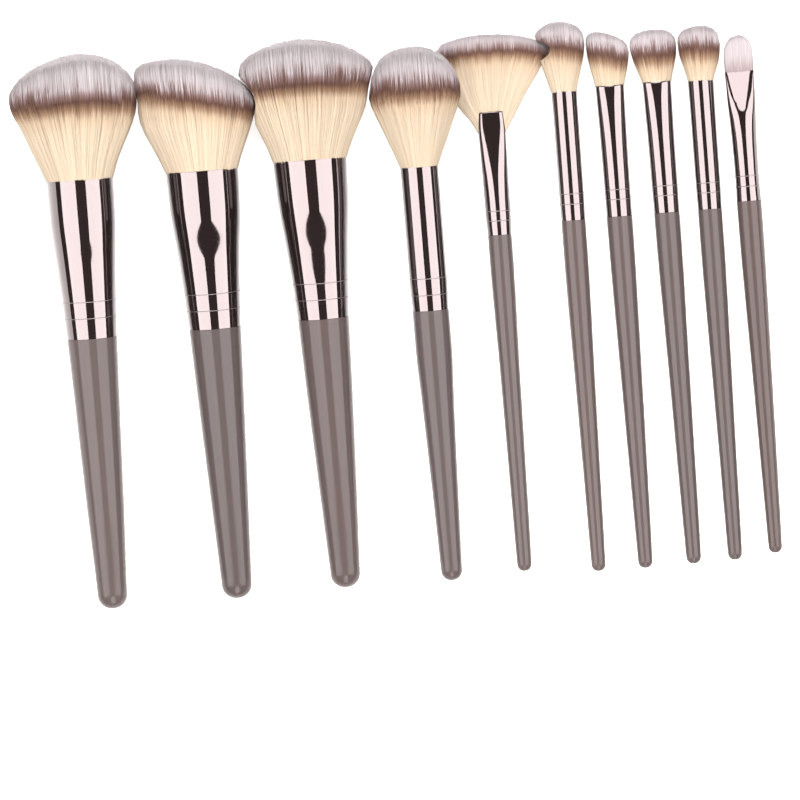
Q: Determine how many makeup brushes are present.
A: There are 10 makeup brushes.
